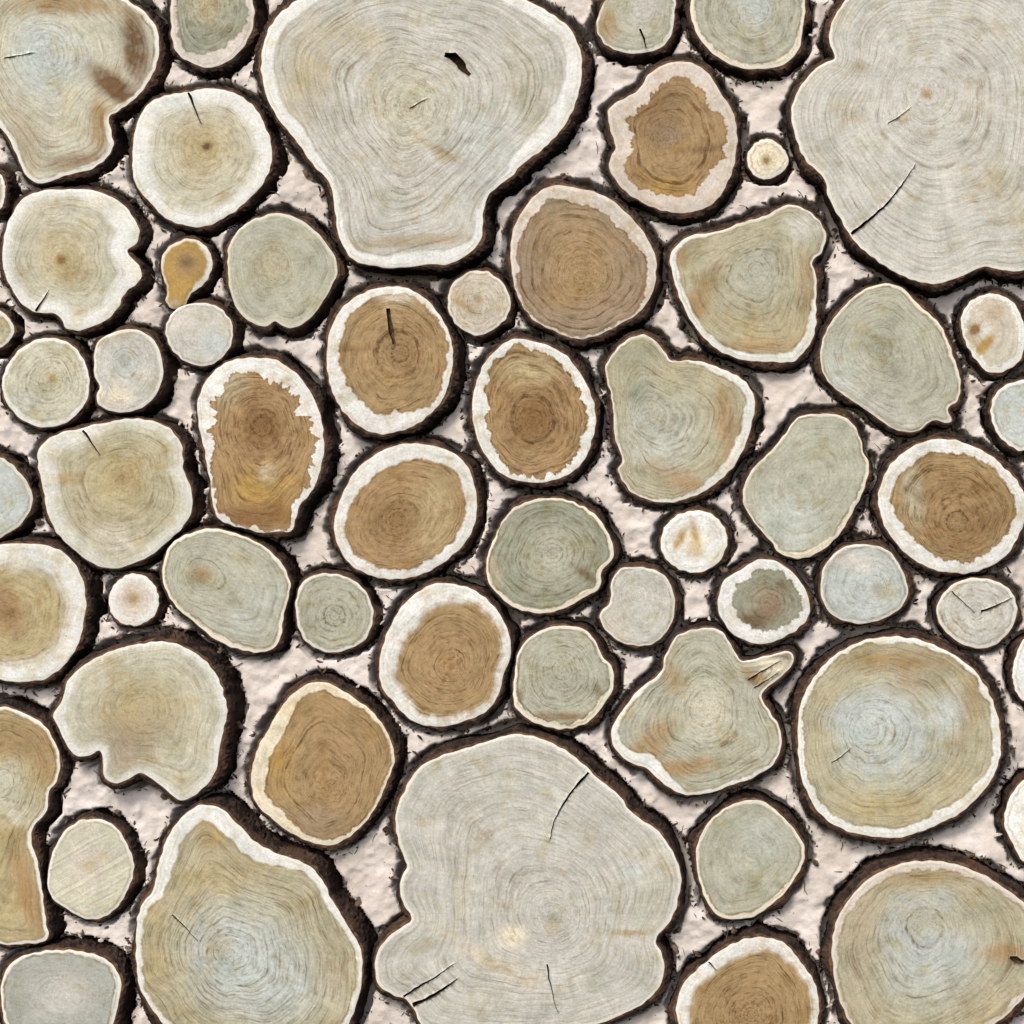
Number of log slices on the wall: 58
